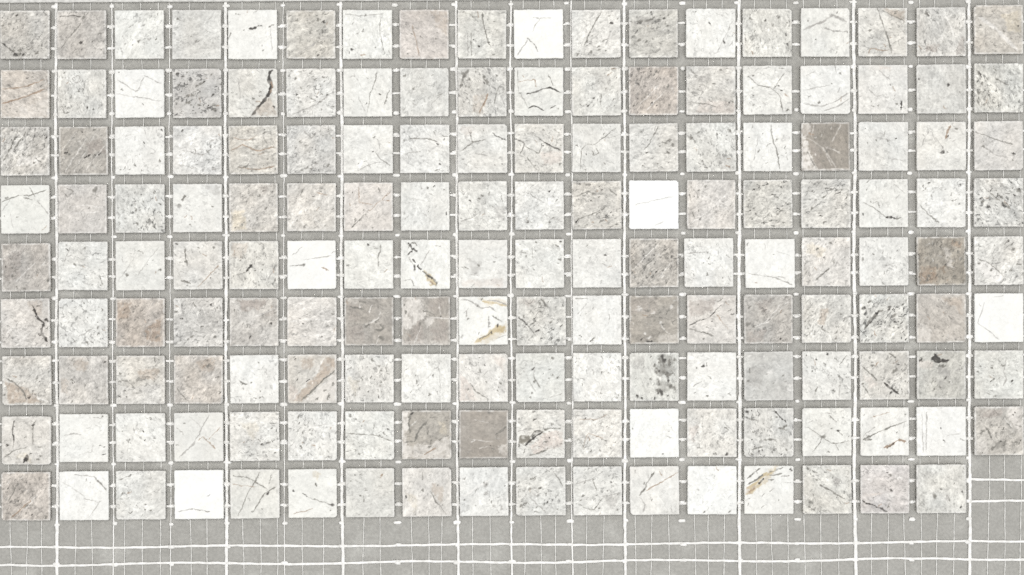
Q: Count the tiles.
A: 161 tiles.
